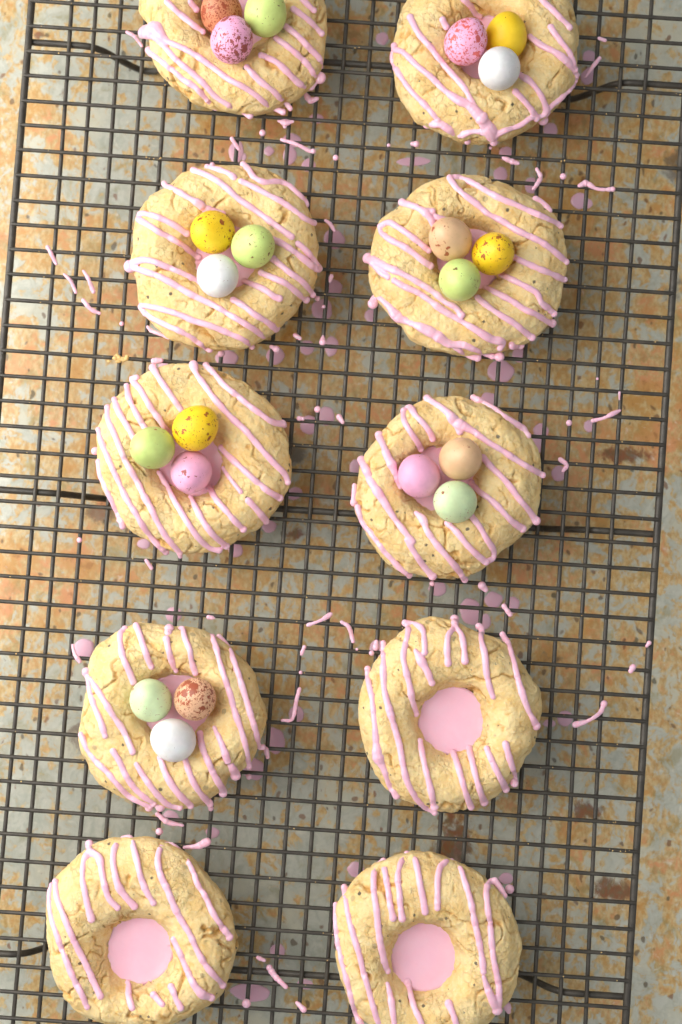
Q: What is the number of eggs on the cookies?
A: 21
